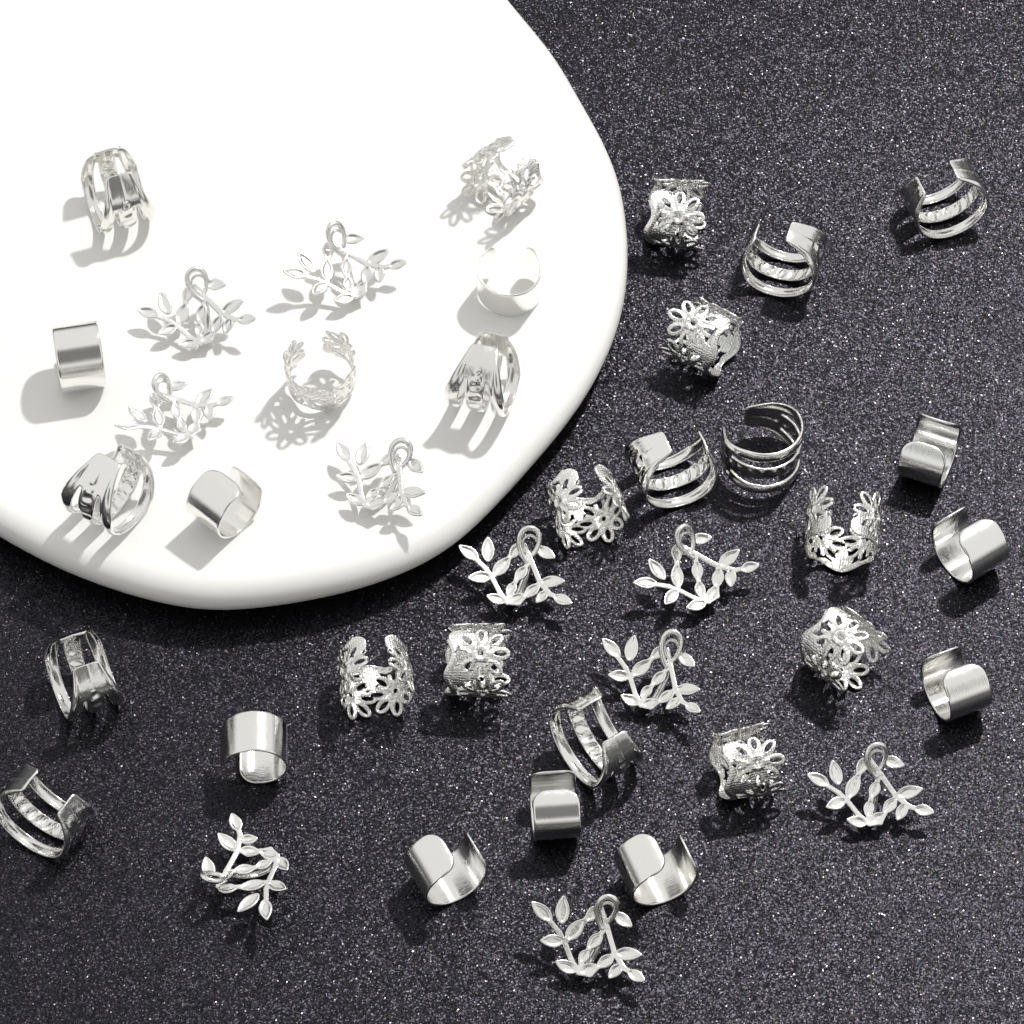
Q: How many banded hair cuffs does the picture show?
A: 10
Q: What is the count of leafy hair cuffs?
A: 10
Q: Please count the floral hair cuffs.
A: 10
